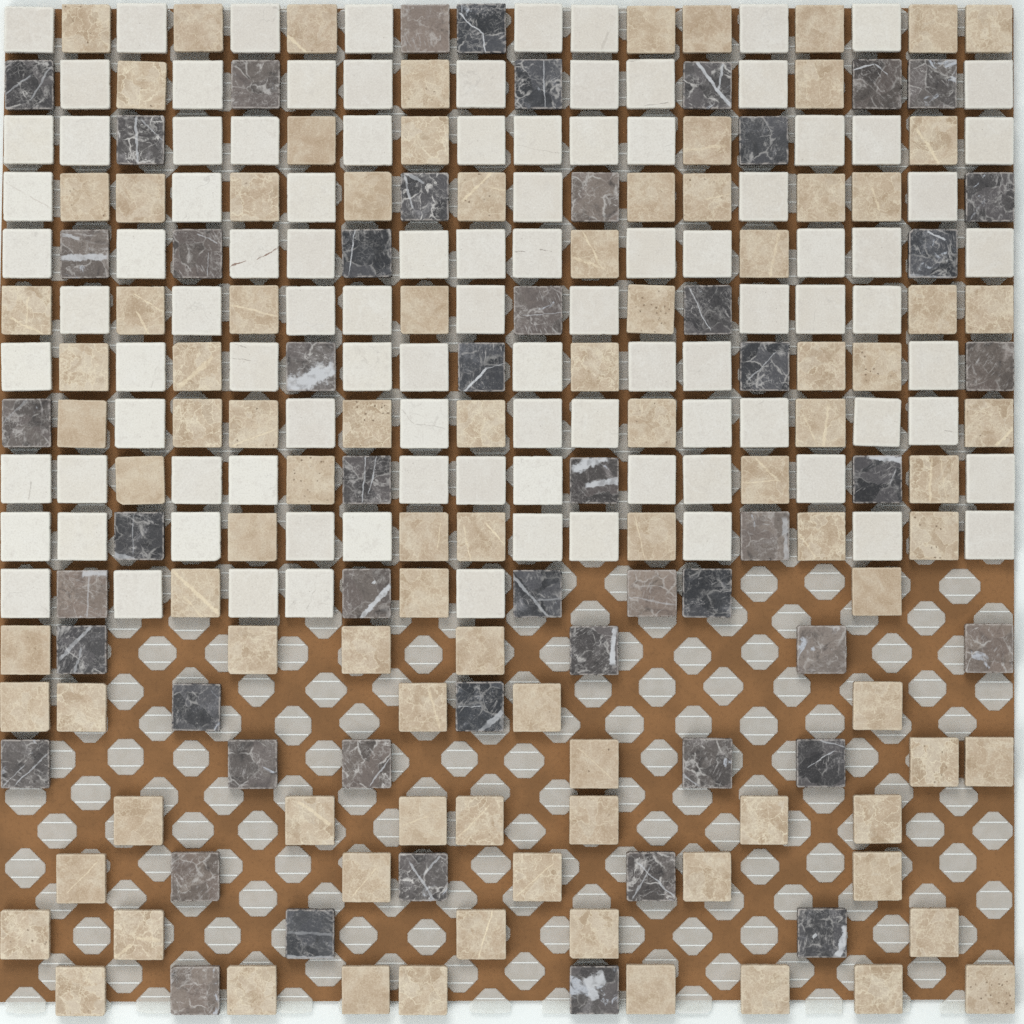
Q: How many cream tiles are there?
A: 100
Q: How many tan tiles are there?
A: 96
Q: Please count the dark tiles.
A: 52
